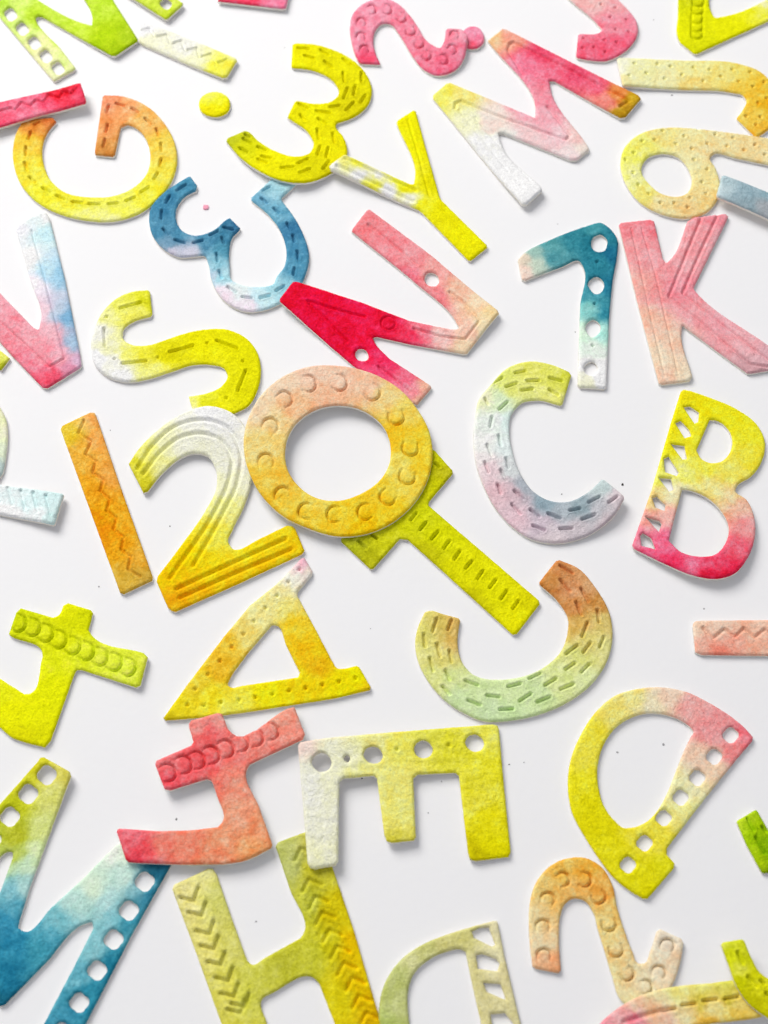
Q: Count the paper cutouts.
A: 45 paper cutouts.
